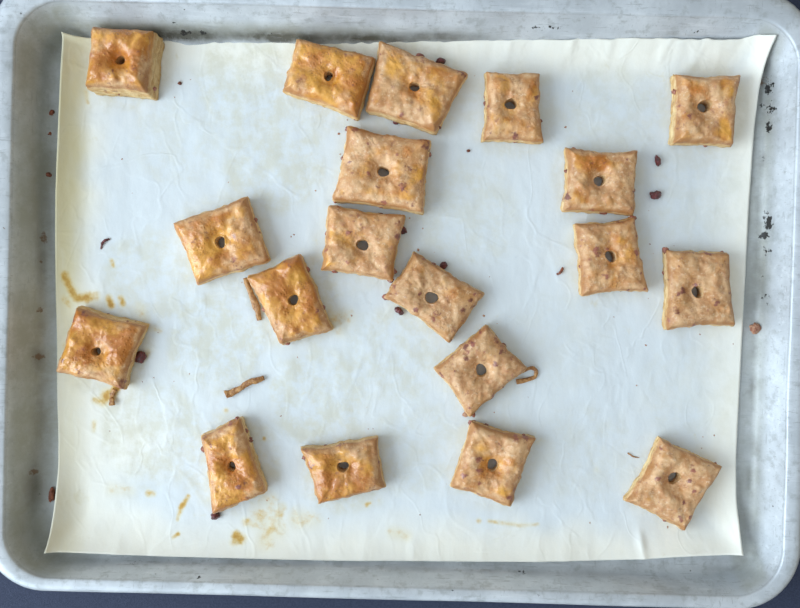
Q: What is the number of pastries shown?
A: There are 19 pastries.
